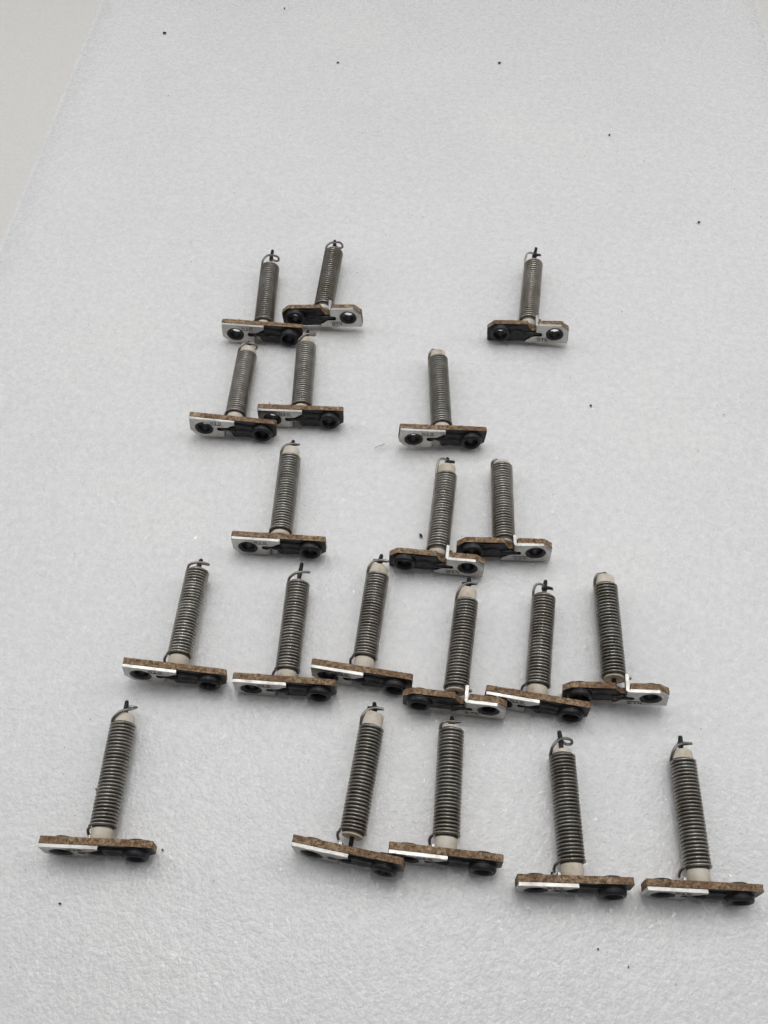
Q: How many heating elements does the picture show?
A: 20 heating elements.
